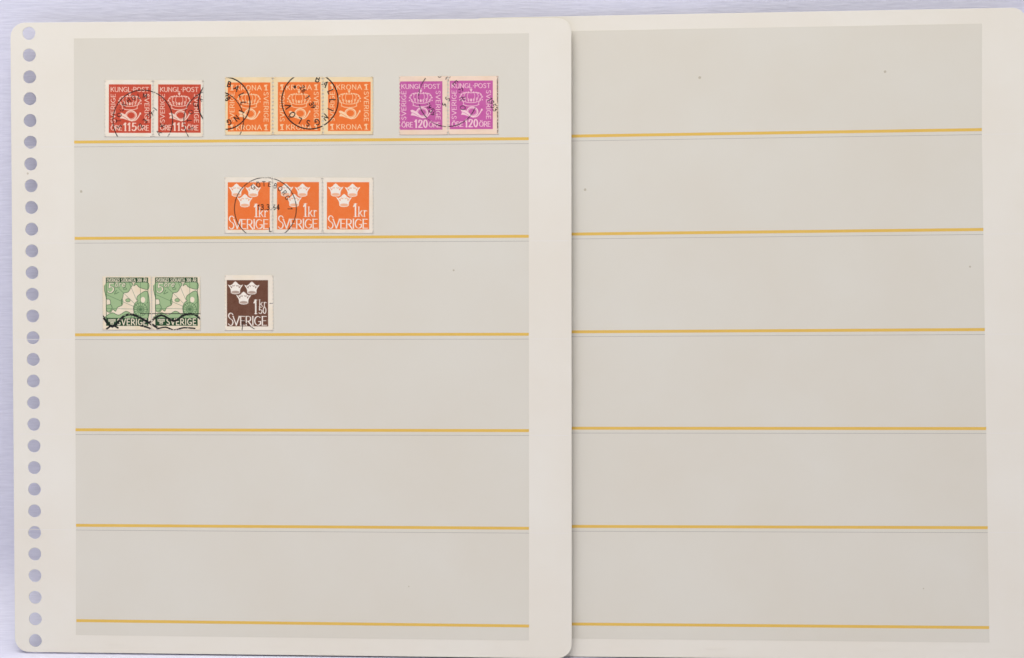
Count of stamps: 13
